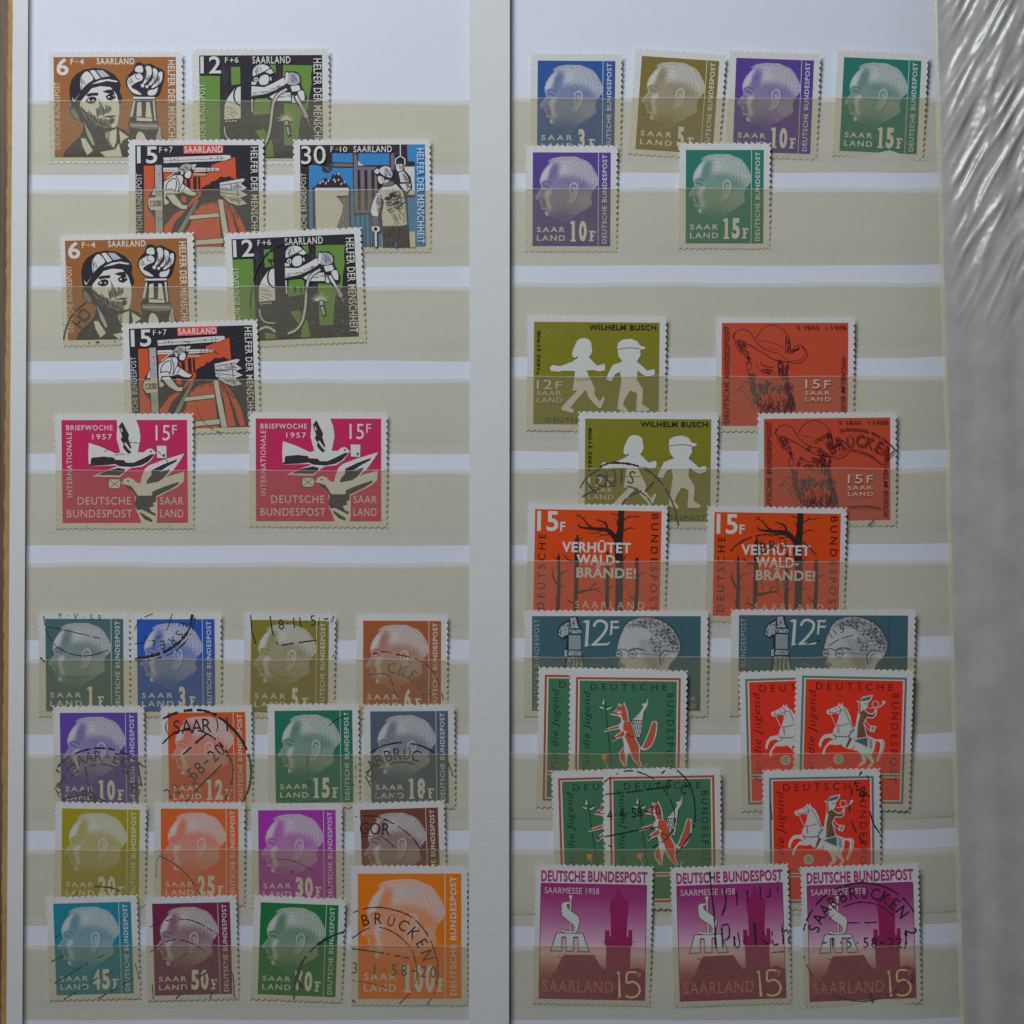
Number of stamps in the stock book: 49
